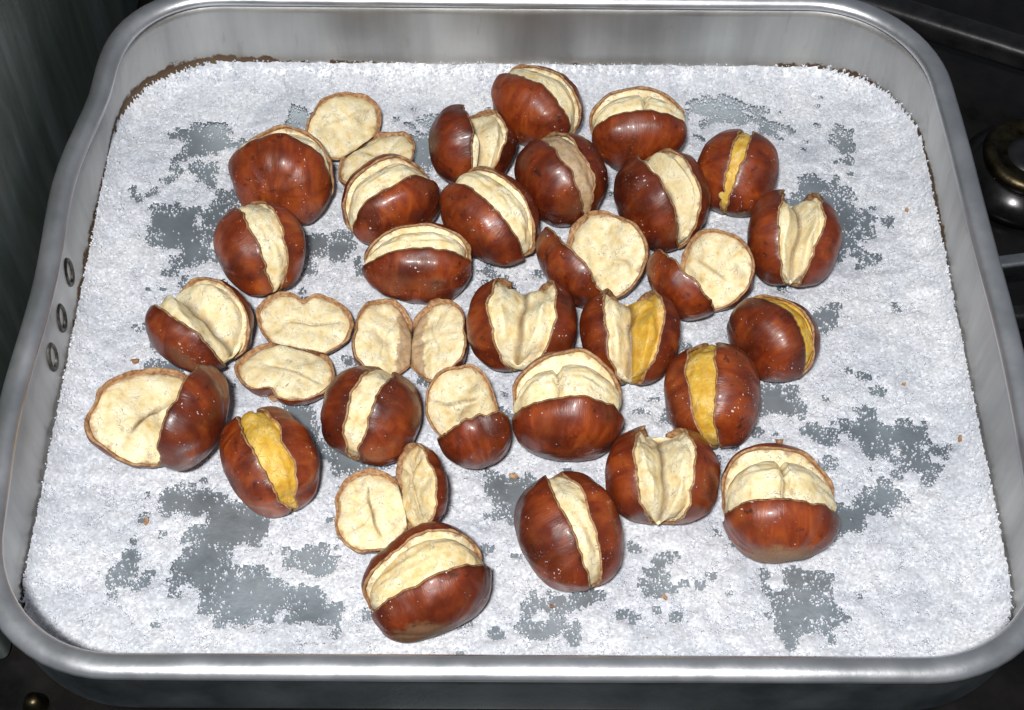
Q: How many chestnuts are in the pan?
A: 32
